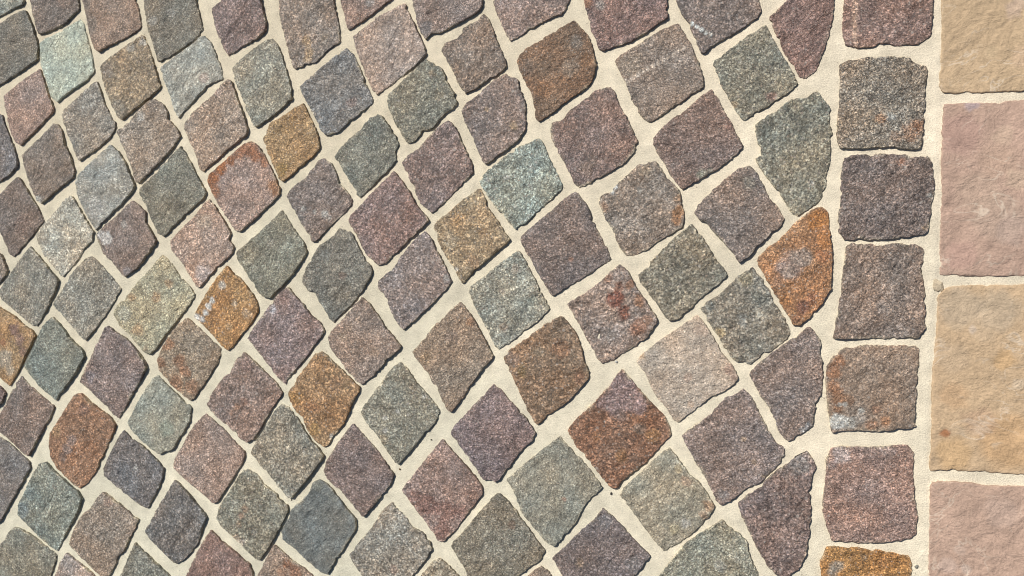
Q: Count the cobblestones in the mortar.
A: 116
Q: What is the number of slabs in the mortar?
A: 4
